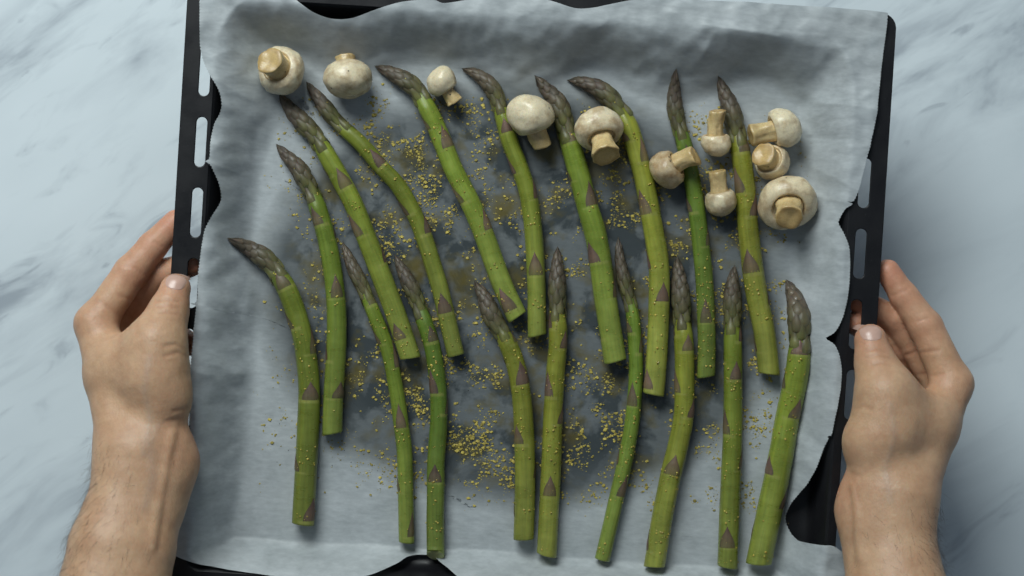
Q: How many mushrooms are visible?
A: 11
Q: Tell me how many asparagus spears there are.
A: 18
